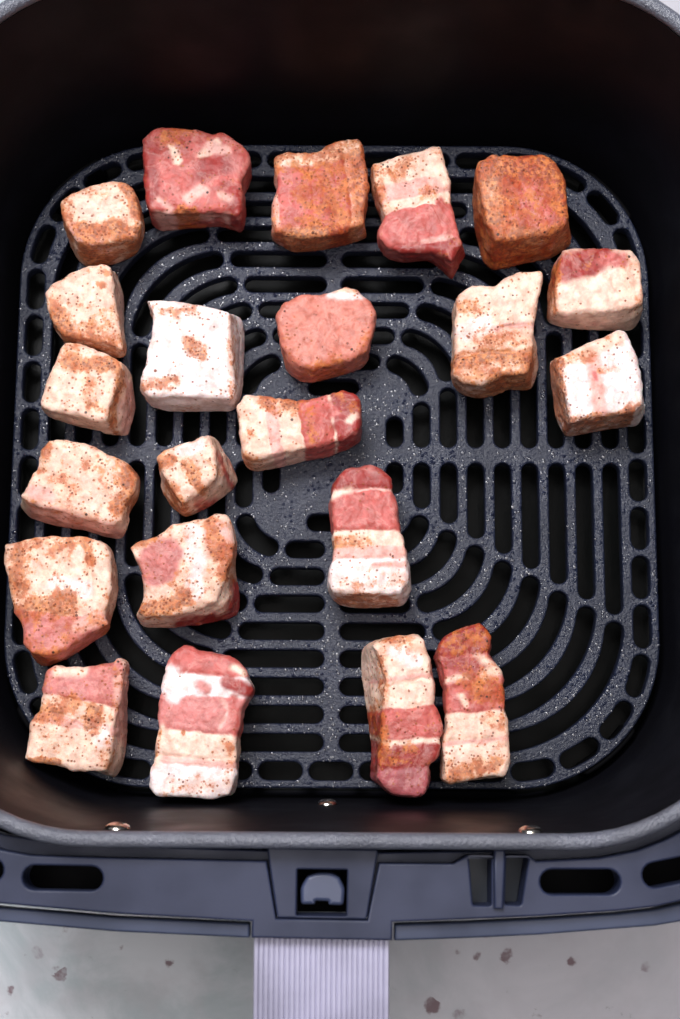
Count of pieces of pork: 22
